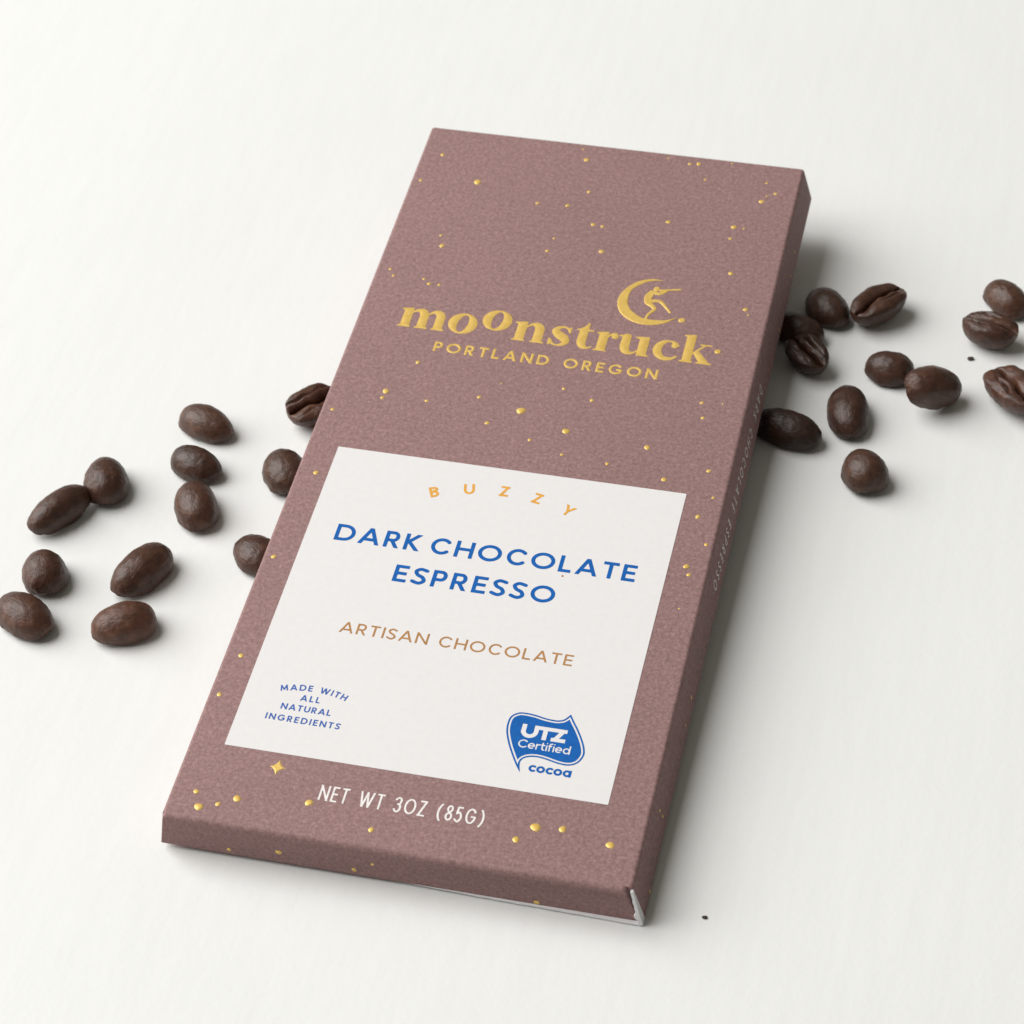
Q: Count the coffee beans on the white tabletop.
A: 24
